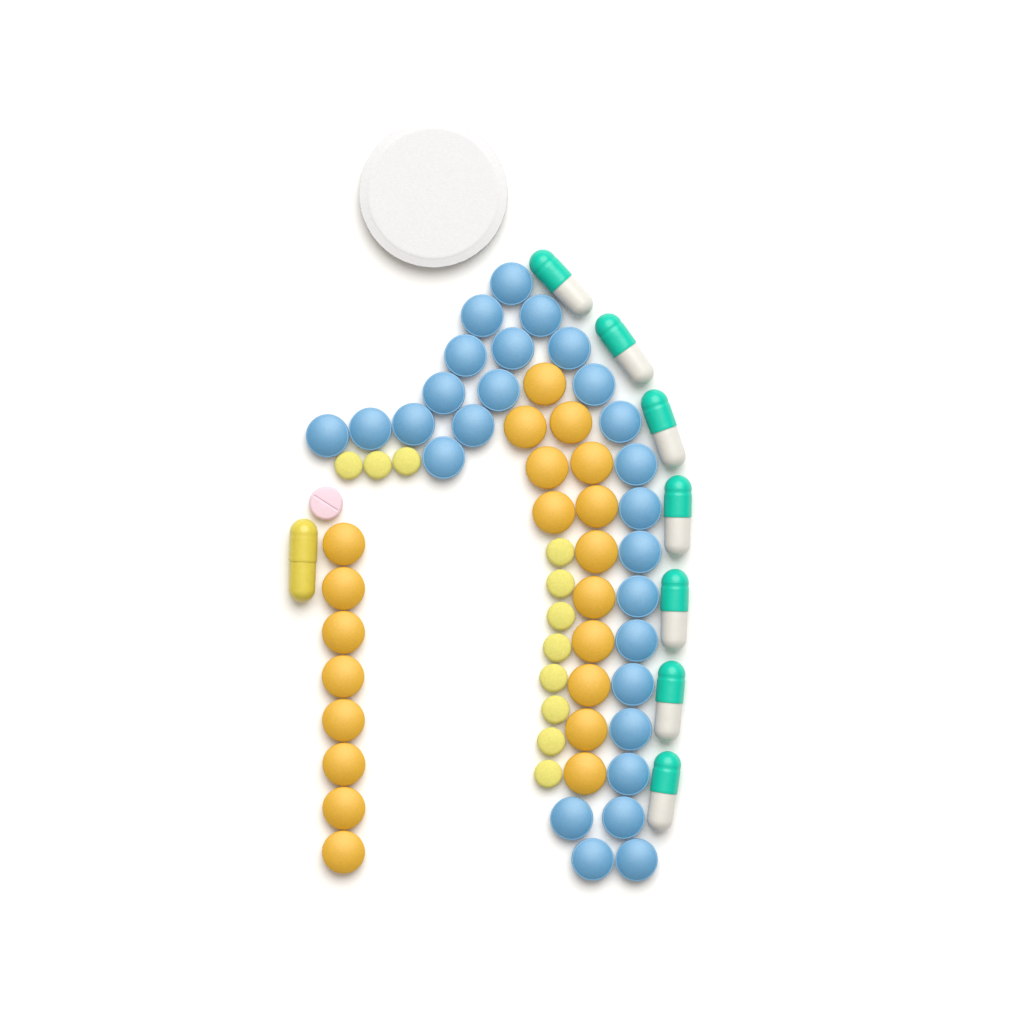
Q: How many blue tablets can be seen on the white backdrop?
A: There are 27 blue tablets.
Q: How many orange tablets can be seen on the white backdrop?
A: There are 21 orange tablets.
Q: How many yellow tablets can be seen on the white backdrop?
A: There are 11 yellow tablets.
